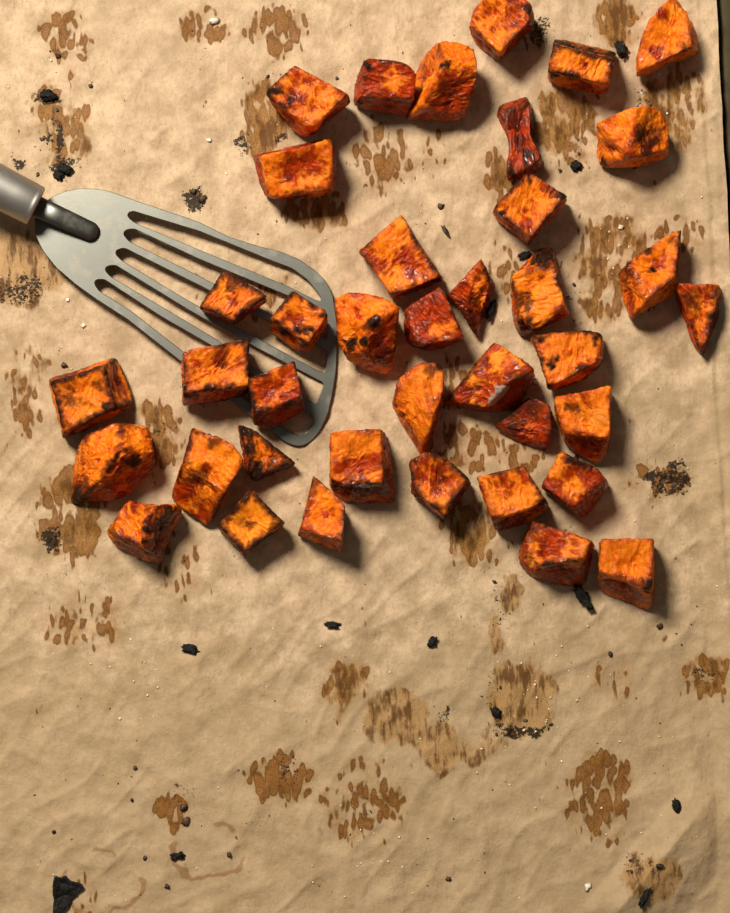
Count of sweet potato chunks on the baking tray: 39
